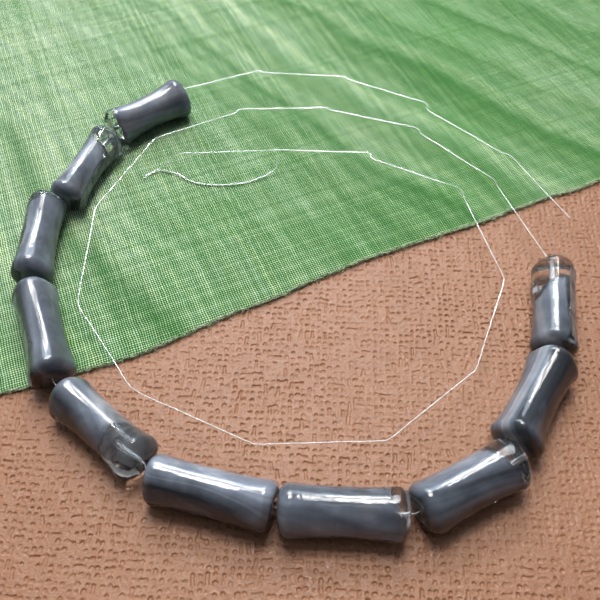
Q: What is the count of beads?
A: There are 10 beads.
